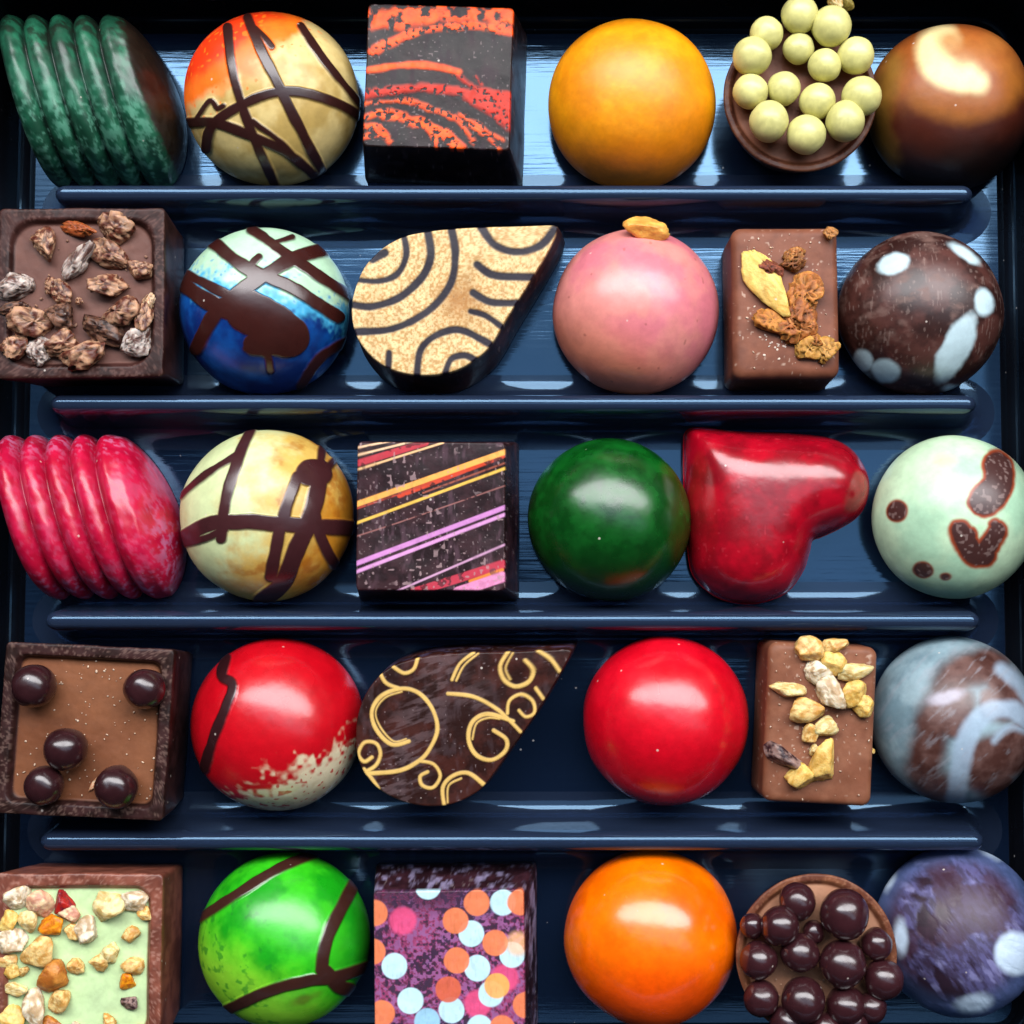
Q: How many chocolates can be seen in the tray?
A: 30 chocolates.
